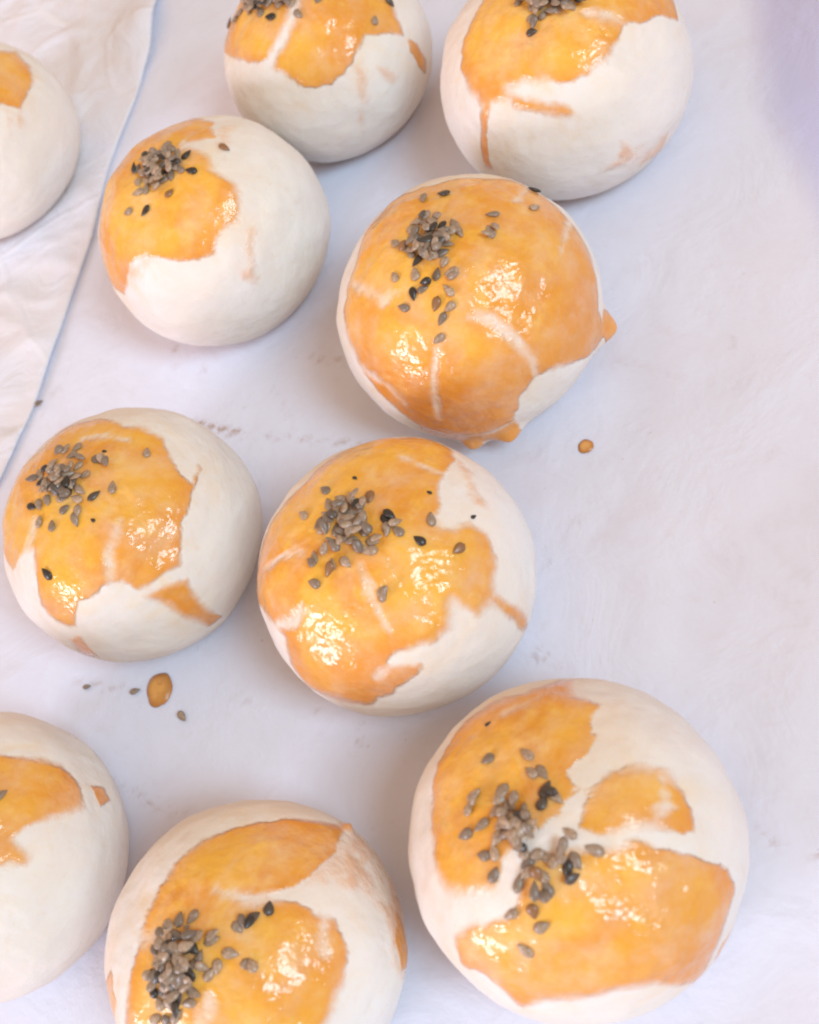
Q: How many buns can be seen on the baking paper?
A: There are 10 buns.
